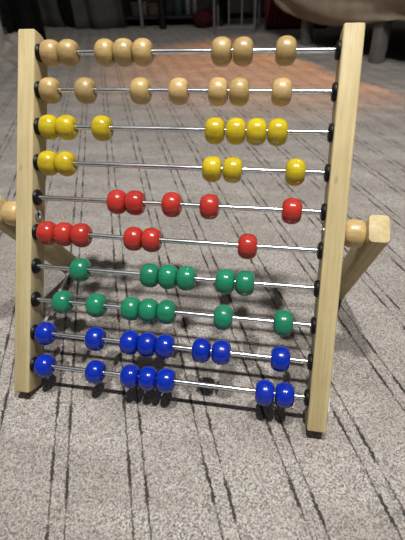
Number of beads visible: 66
